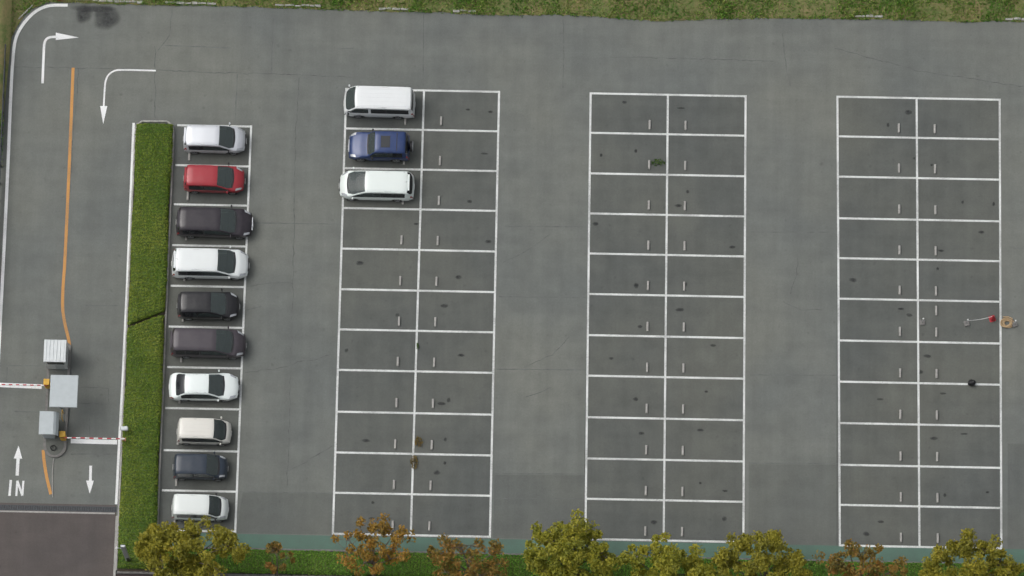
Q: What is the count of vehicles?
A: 13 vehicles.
